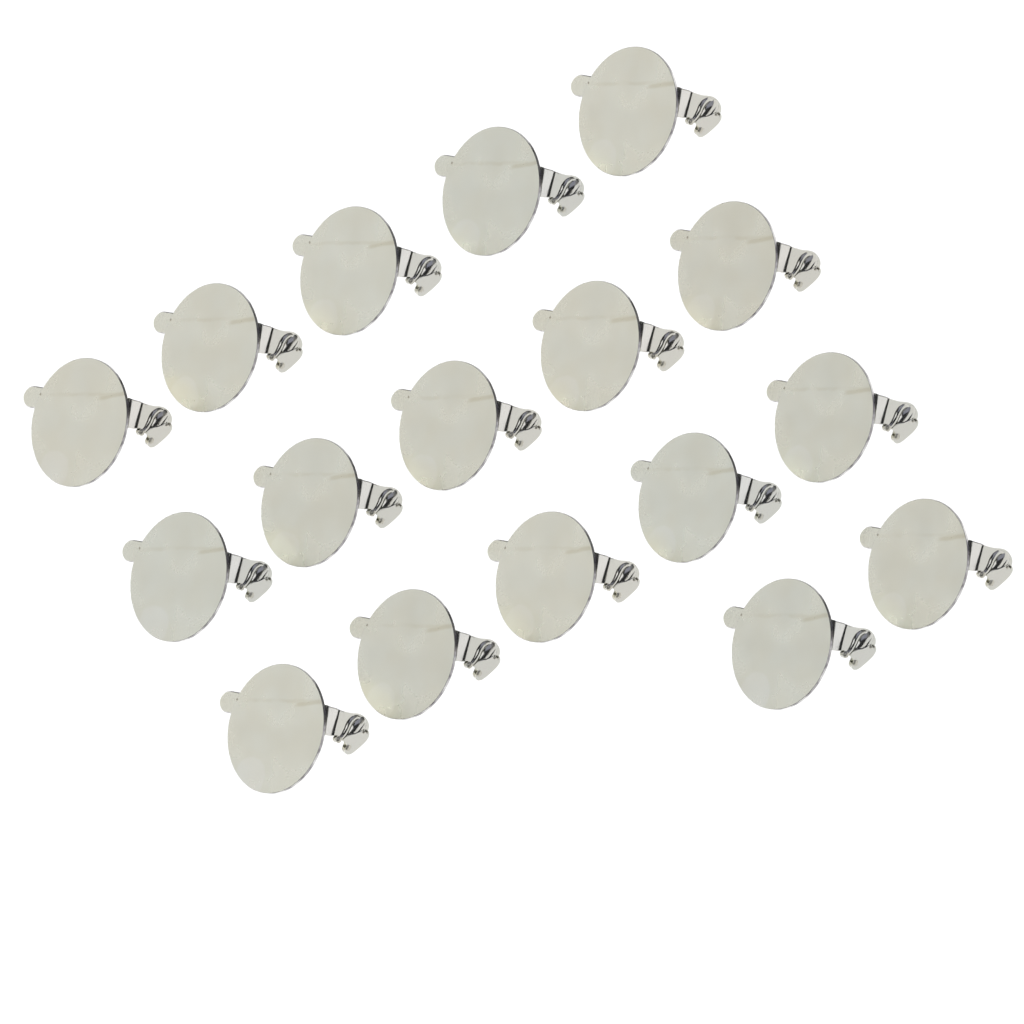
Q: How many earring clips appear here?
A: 17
